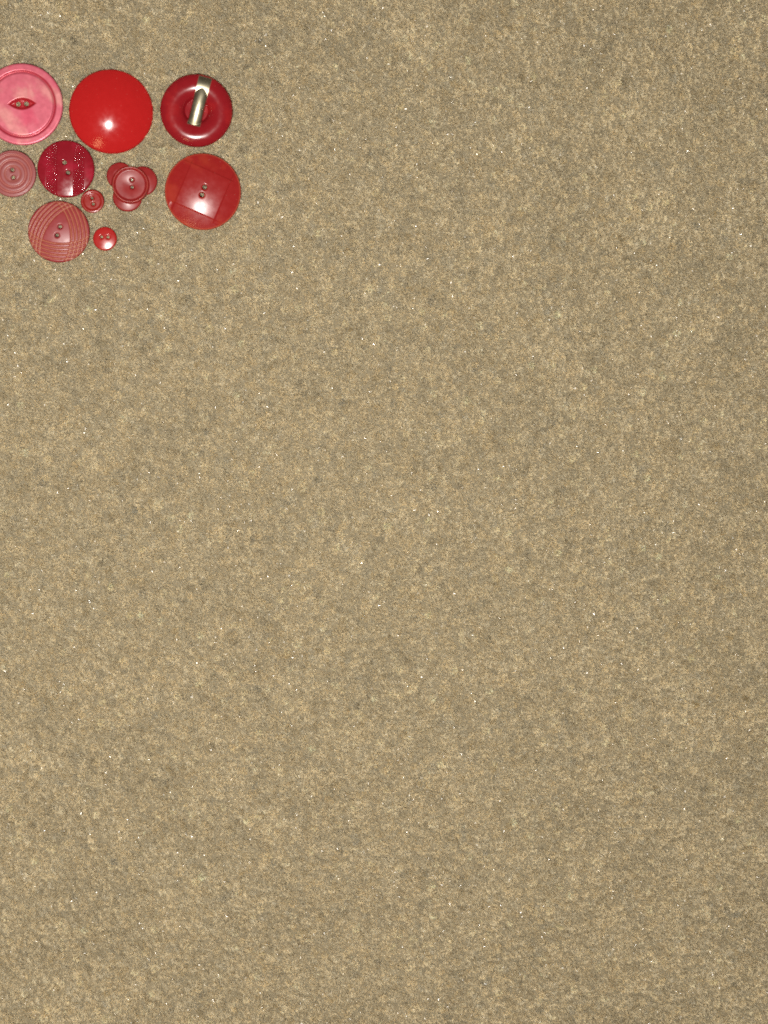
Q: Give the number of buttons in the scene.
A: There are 10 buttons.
